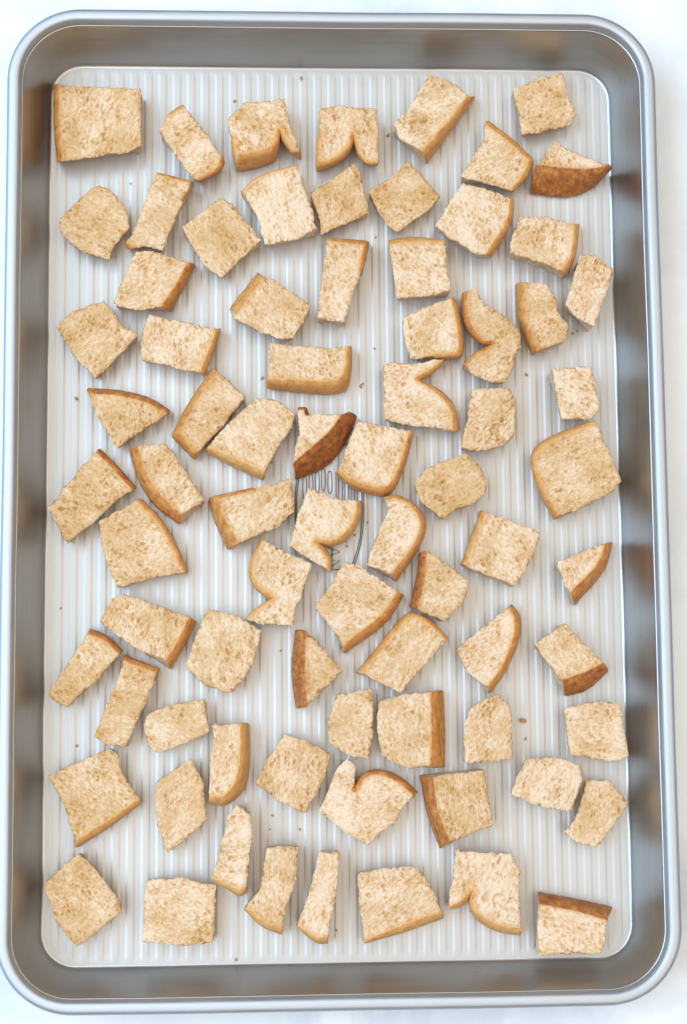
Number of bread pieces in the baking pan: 77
